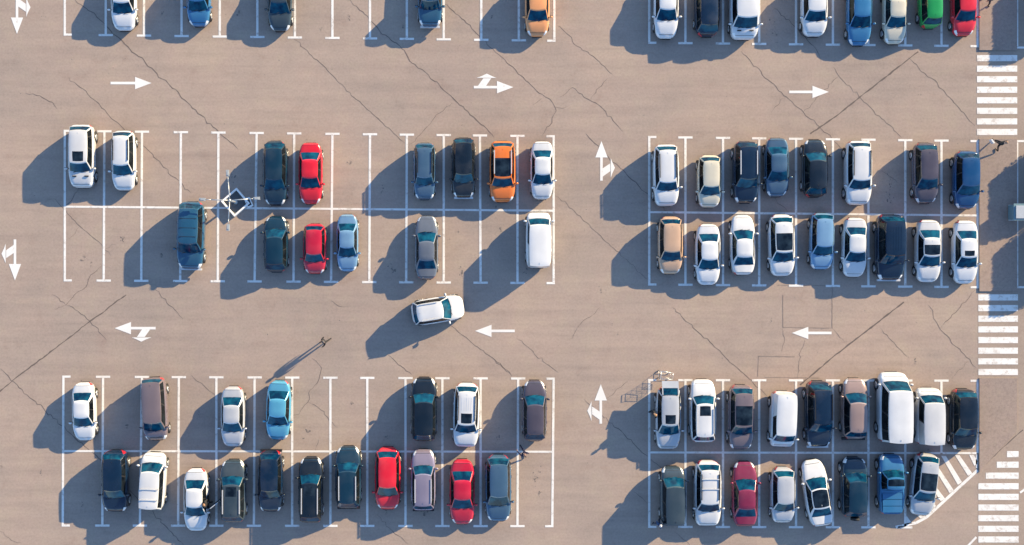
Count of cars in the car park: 80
